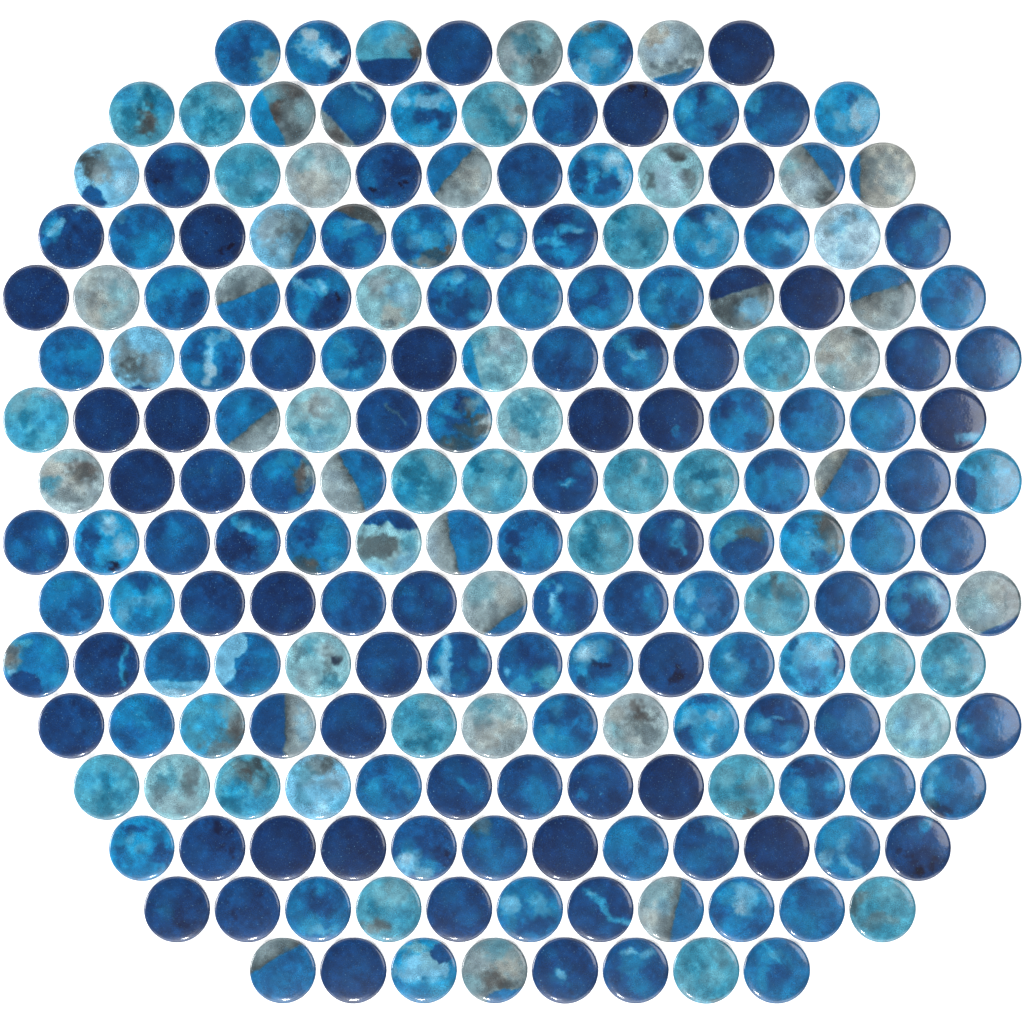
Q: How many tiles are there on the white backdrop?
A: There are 200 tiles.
